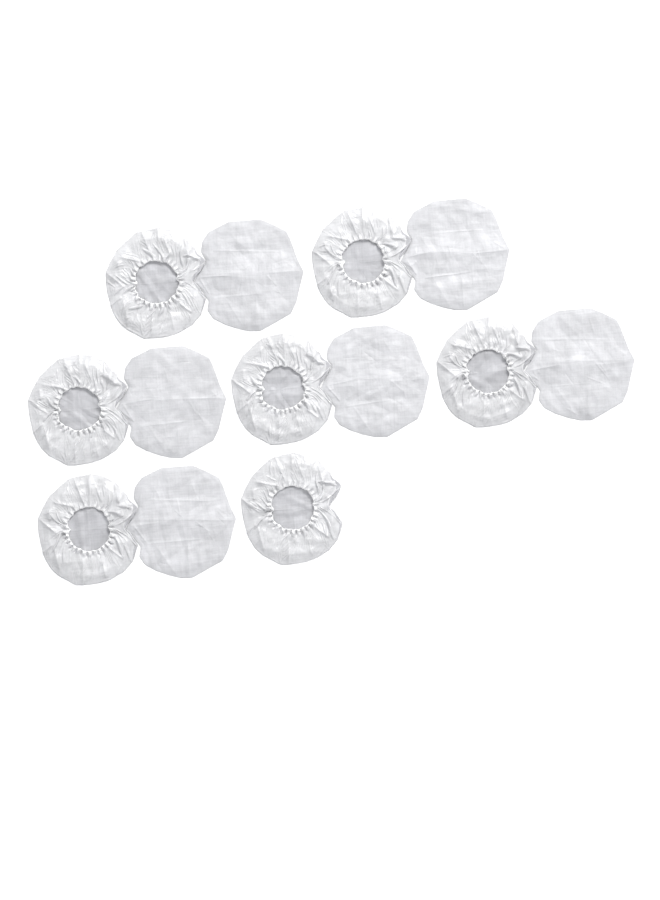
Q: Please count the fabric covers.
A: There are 13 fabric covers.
